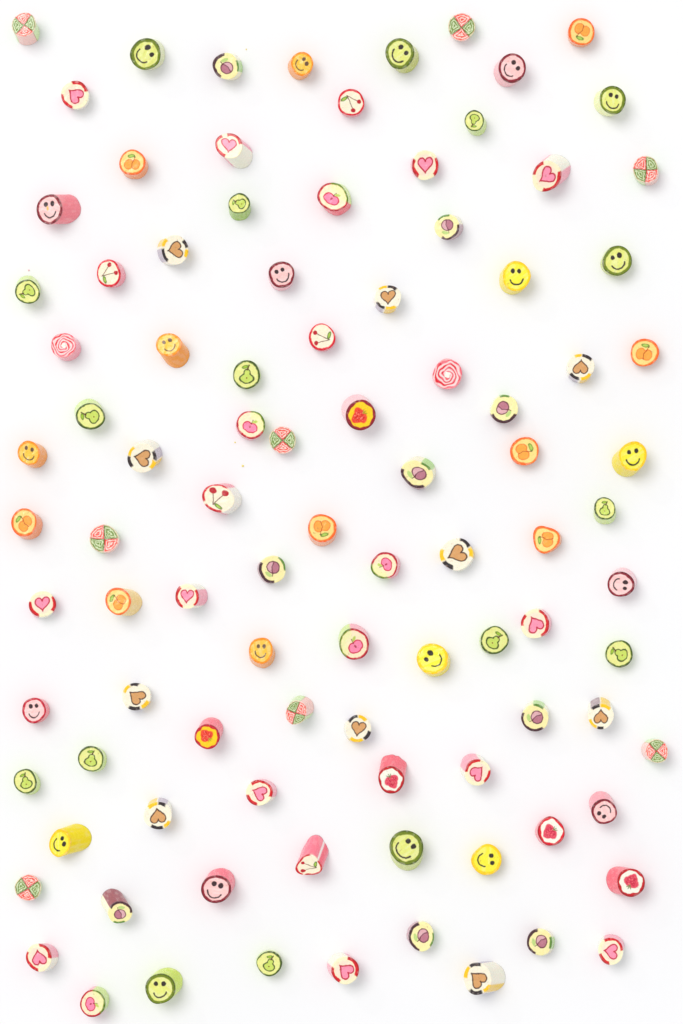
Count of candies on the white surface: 97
